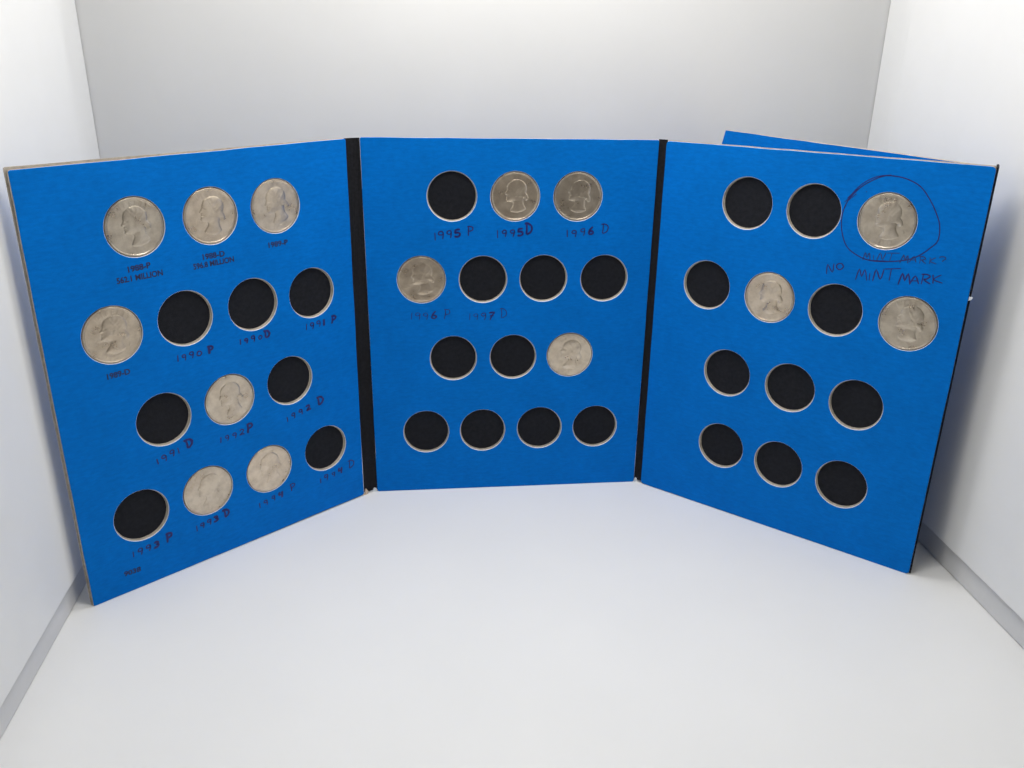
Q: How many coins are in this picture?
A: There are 14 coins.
